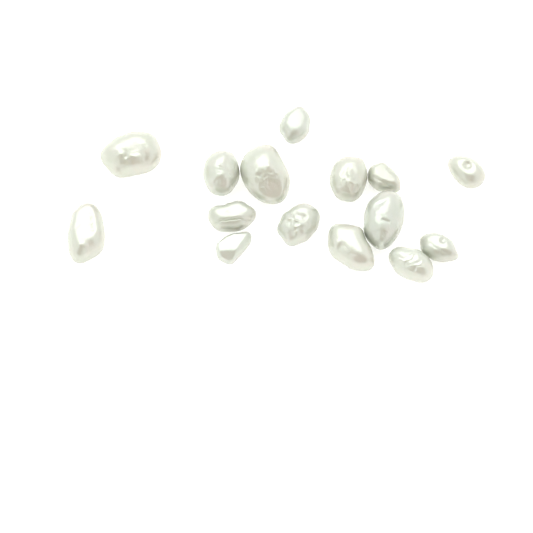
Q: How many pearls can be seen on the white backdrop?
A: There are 15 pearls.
